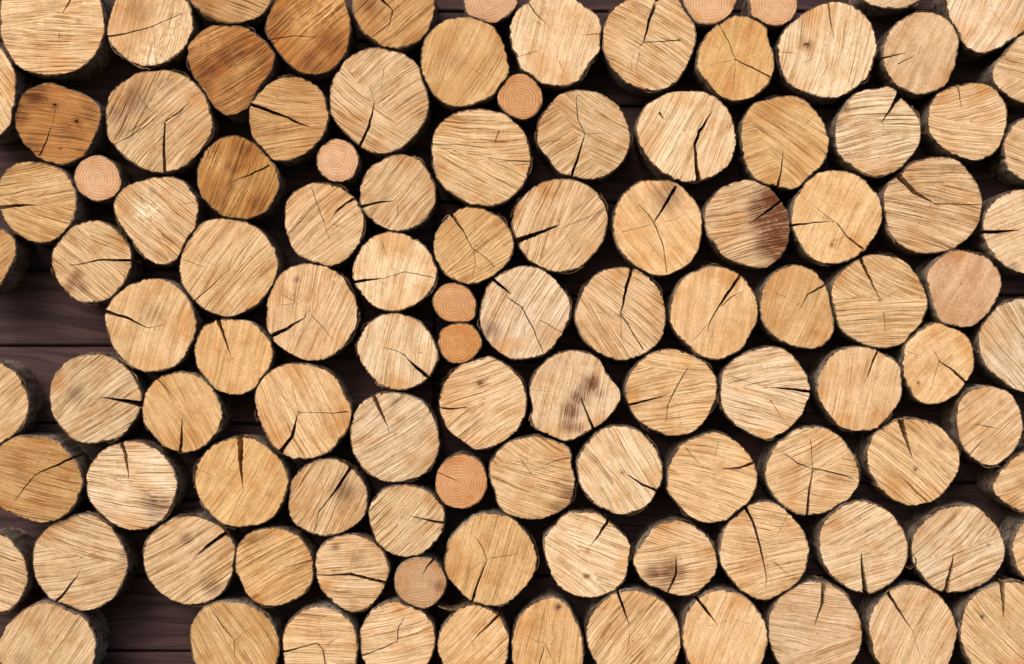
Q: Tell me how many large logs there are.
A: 100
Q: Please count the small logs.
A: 10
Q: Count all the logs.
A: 110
